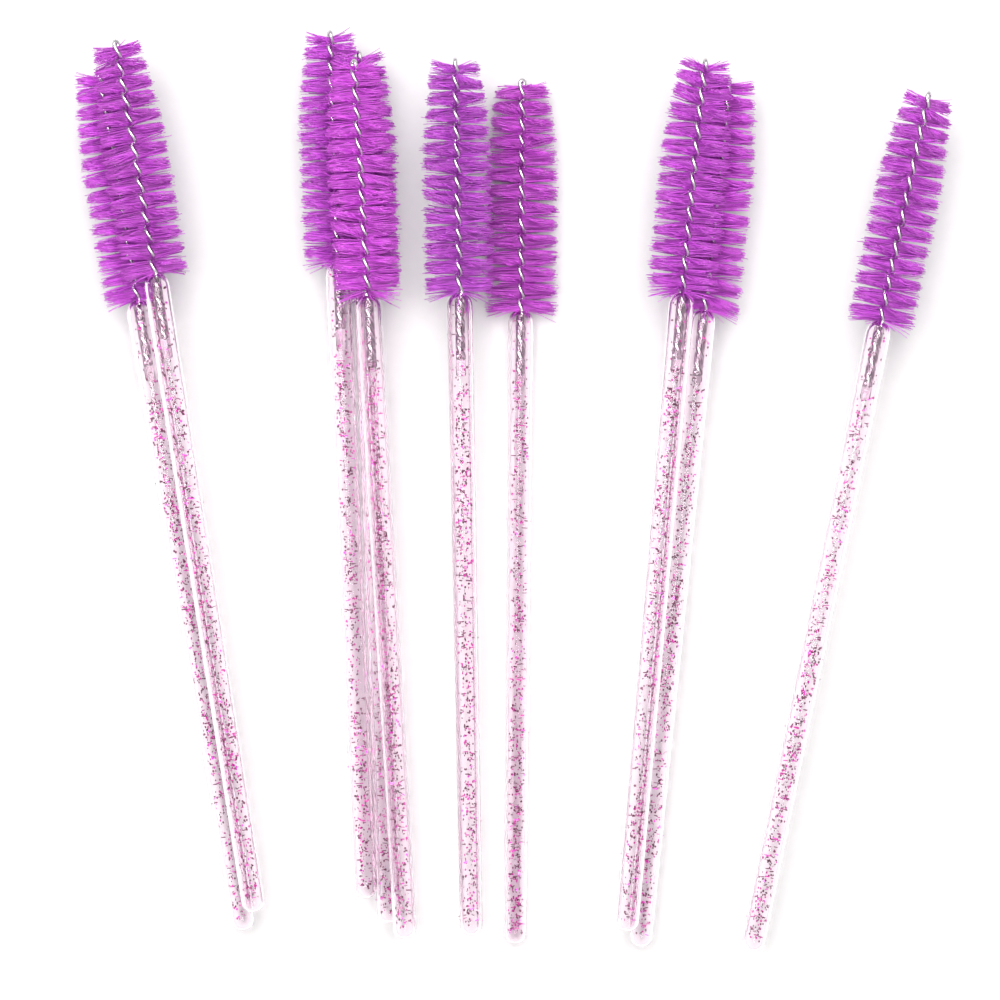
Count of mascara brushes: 10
